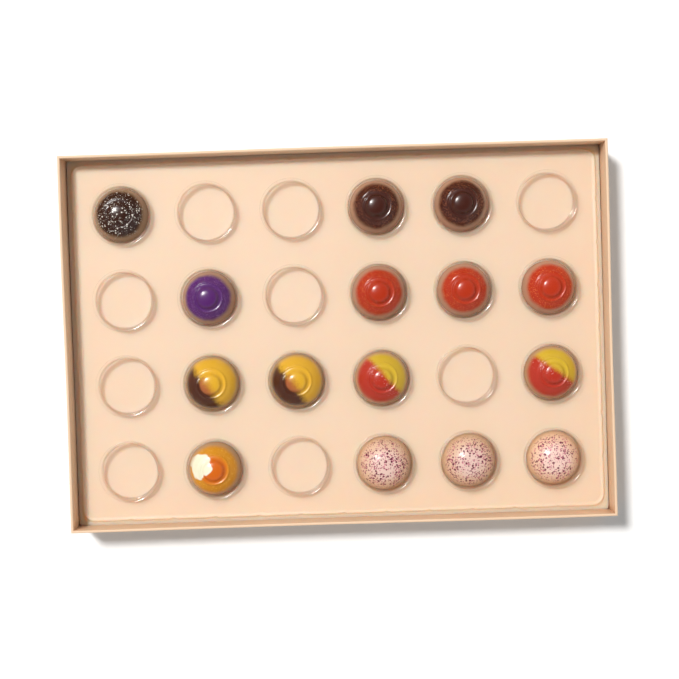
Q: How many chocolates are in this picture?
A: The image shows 15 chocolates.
